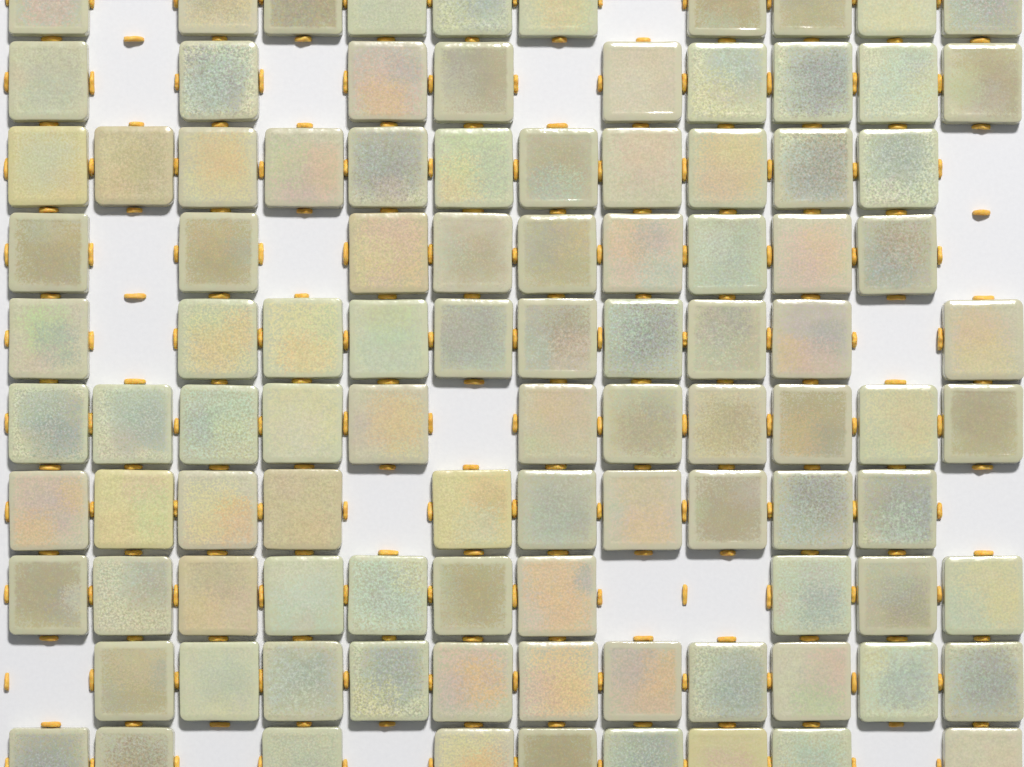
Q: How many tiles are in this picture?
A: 100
